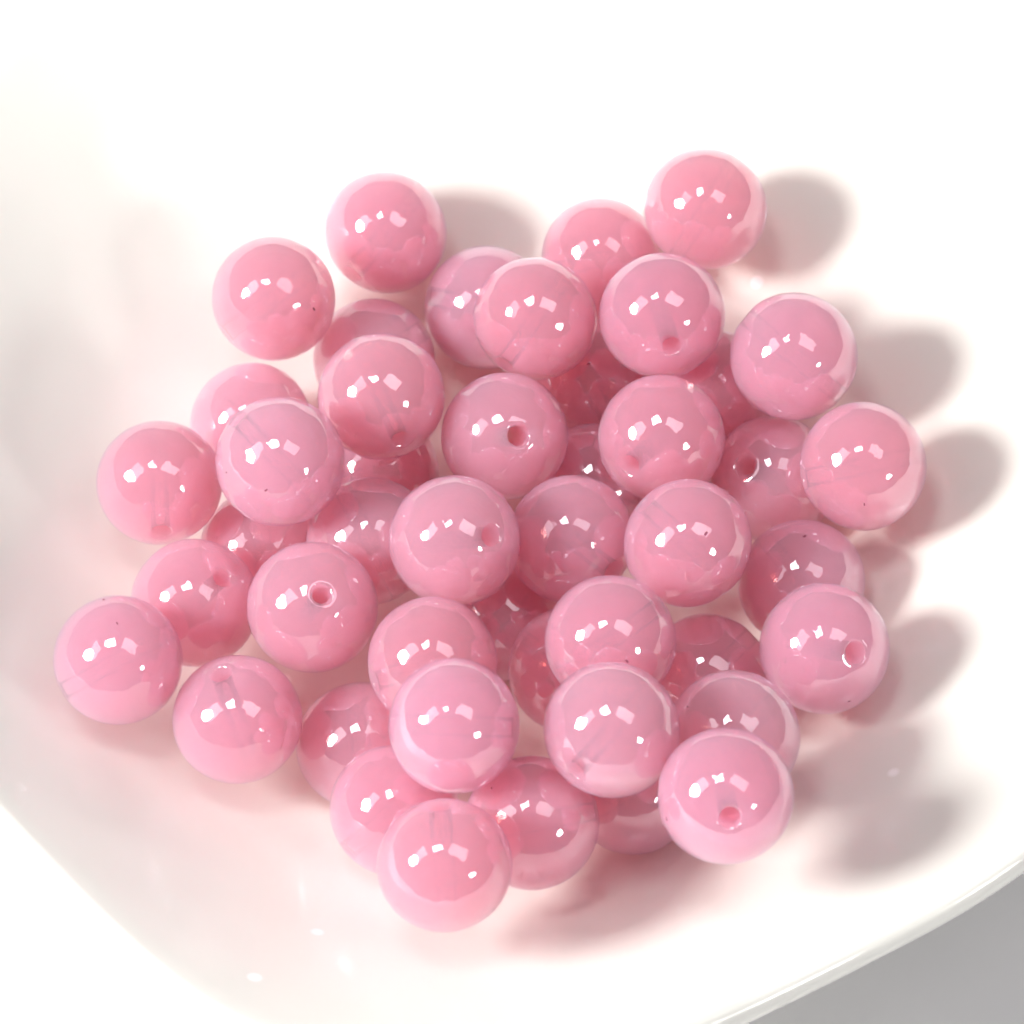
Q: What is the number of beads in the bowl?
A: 46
